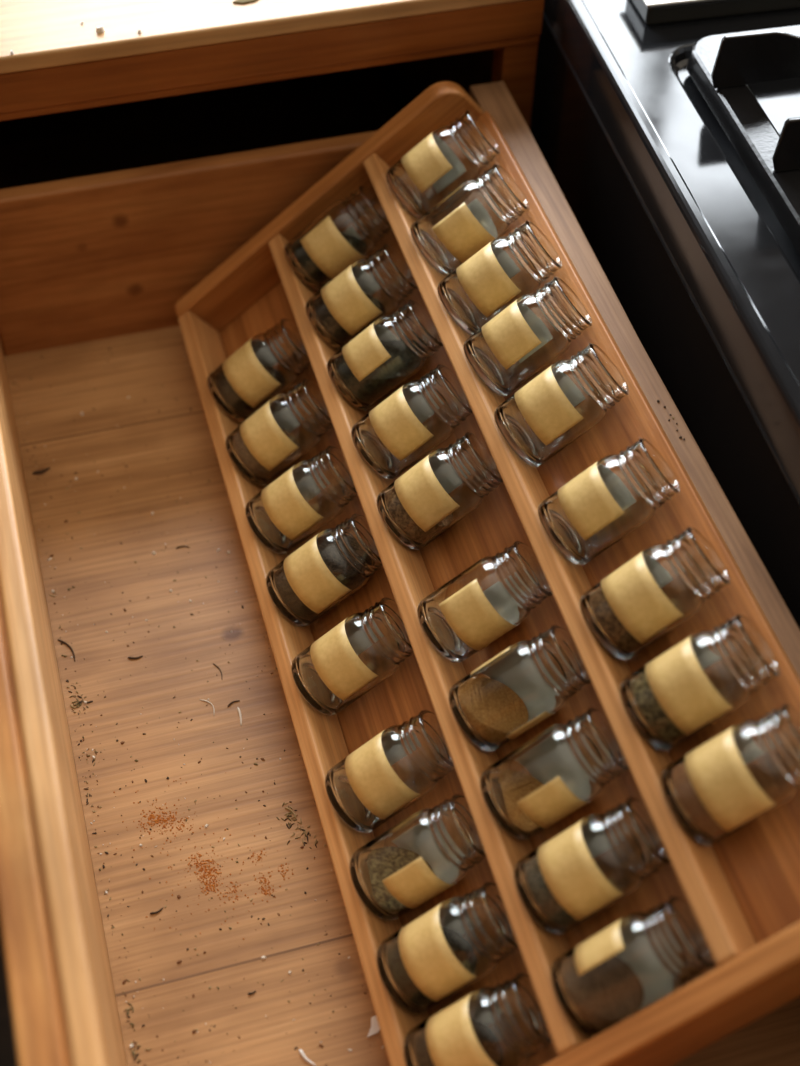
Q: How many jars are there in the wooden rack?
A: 28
